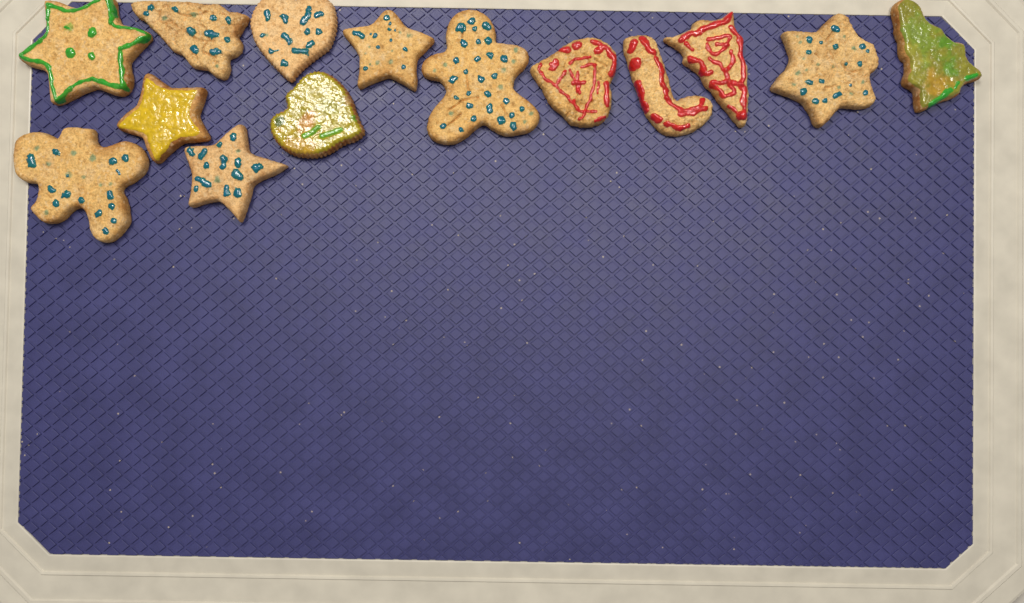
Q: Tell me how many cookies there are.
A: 14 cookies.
